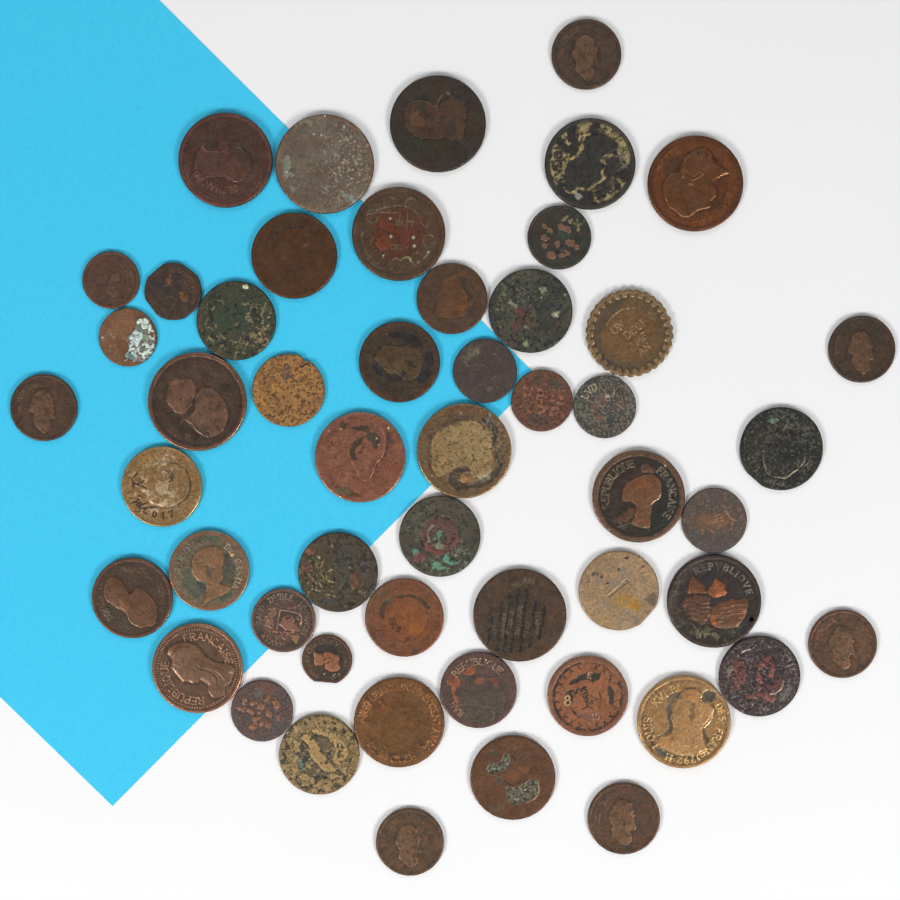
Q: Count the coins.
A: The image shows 52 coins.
